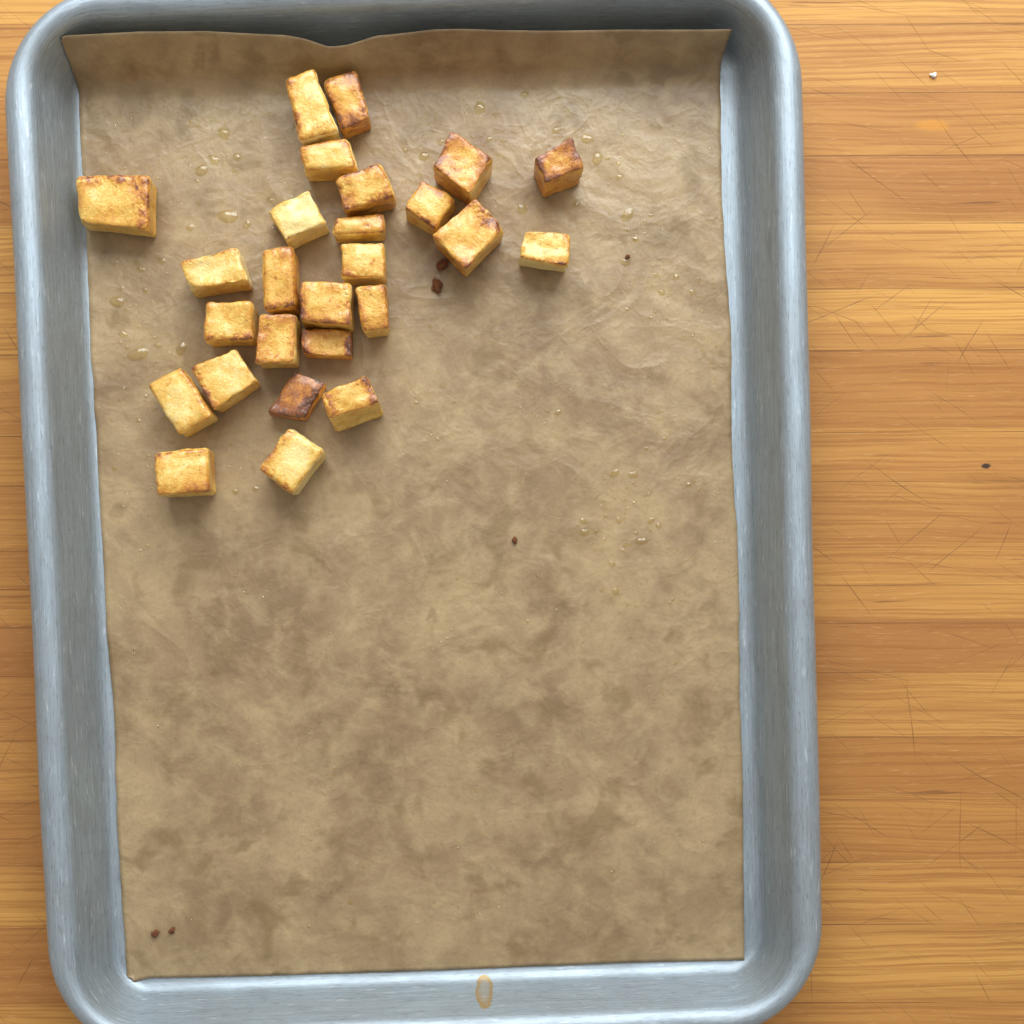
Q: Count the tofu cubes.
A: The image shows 26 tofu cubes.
